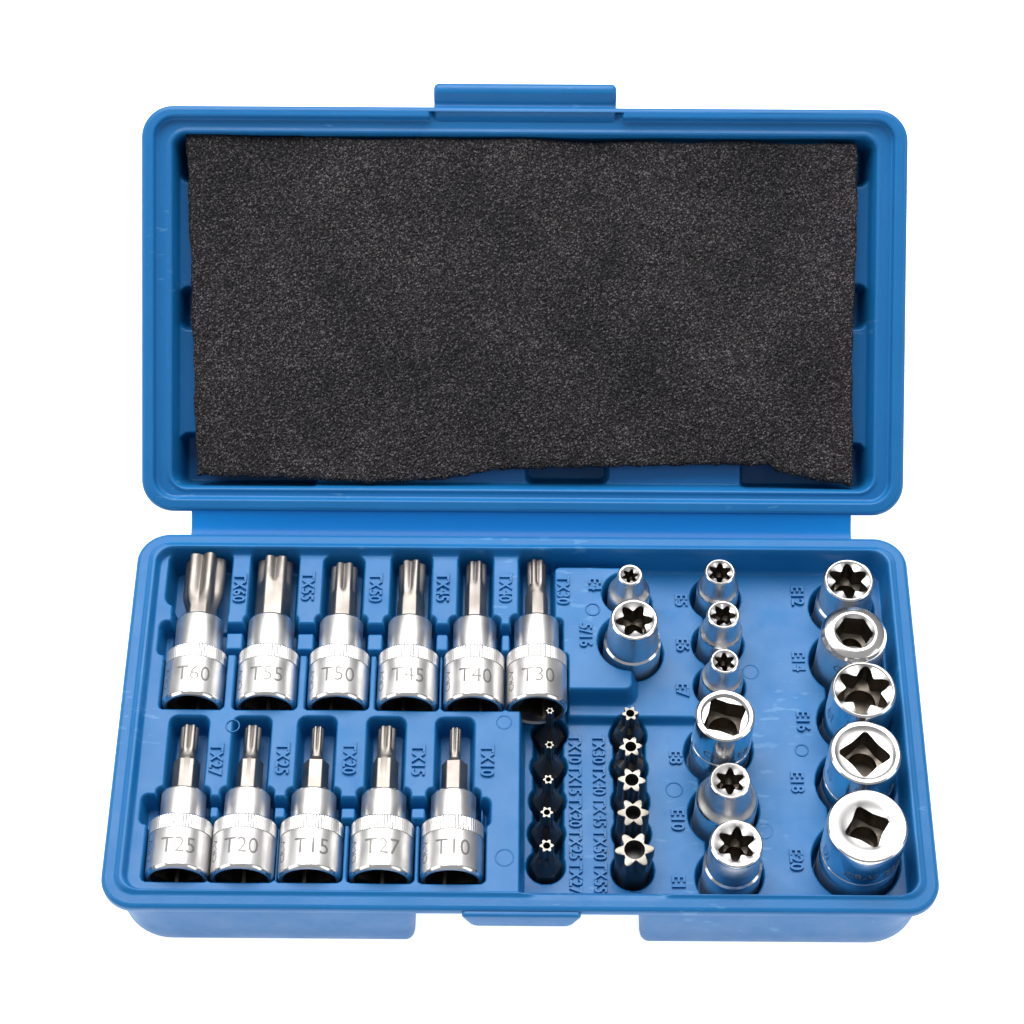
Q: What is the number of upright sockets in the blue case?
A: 13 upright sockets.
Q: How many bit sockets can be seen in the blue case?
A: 11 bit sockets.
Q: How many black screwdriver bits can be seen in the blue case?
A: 10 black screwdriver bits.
